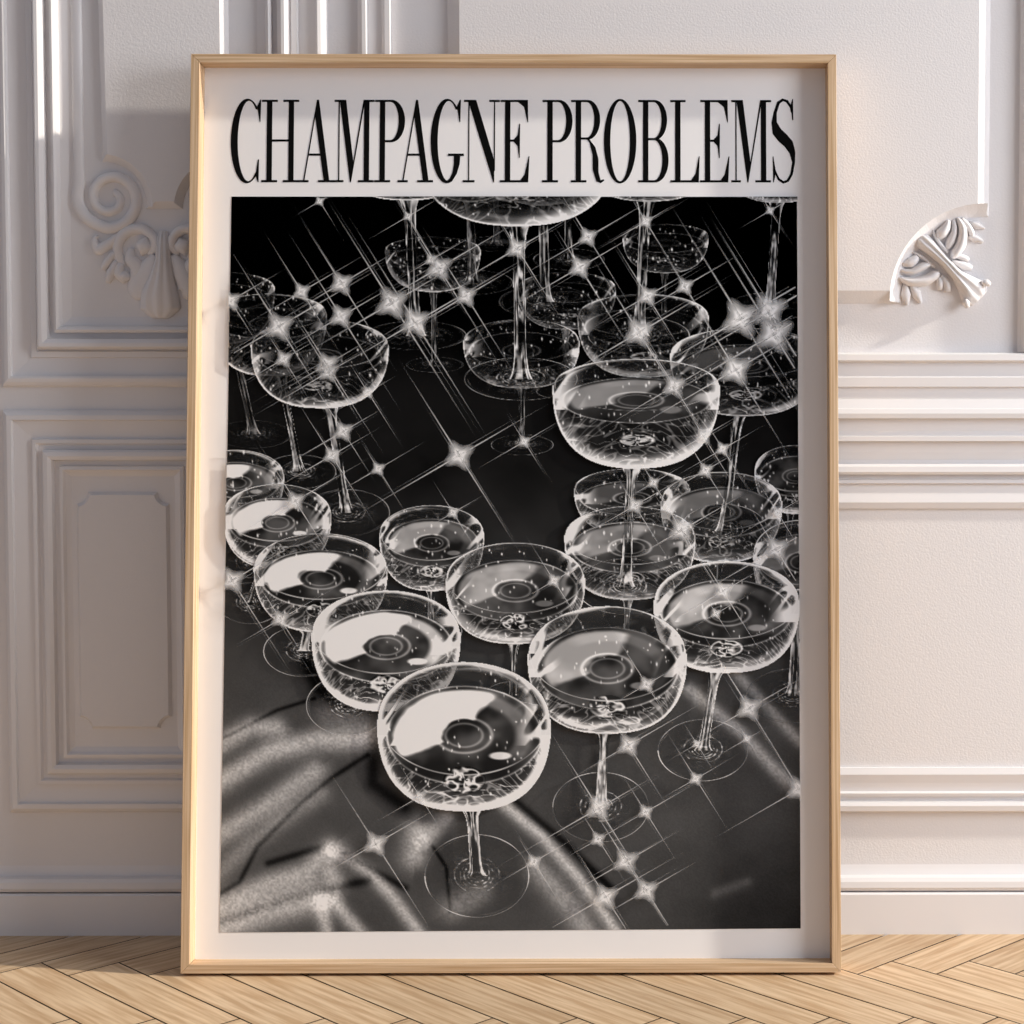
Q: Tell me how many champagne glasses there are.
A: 32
